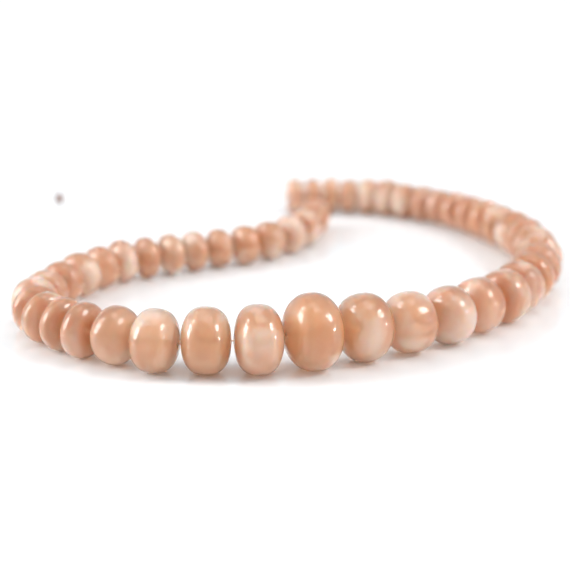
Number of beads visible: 50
